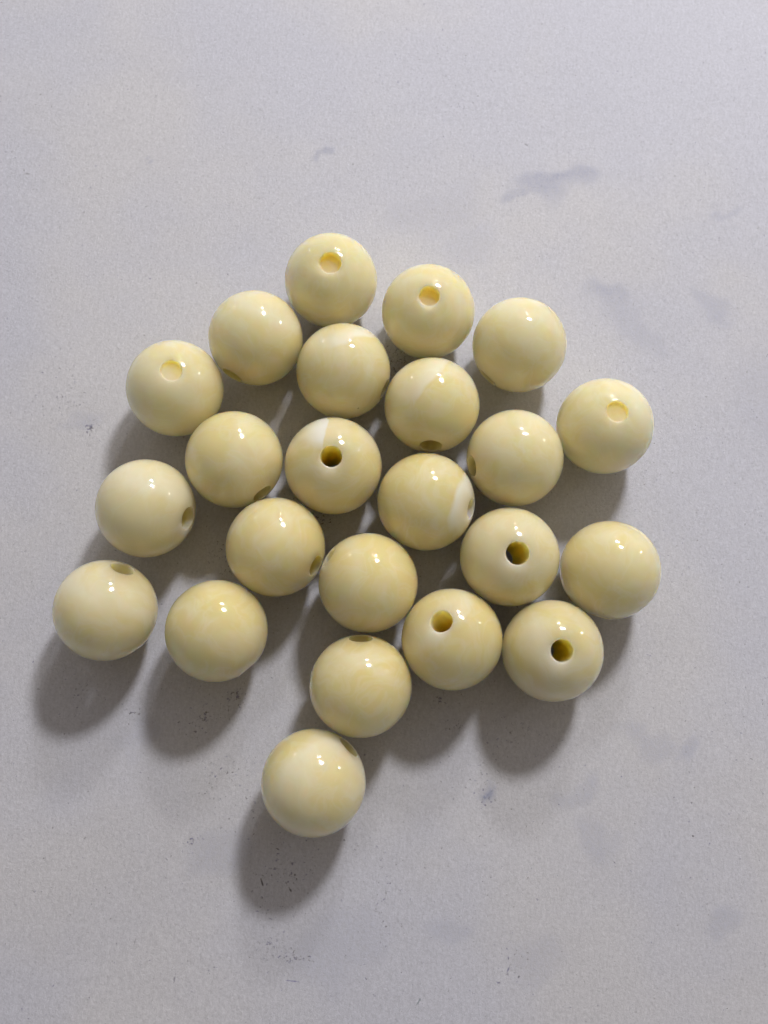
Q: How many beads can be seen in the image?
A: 23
